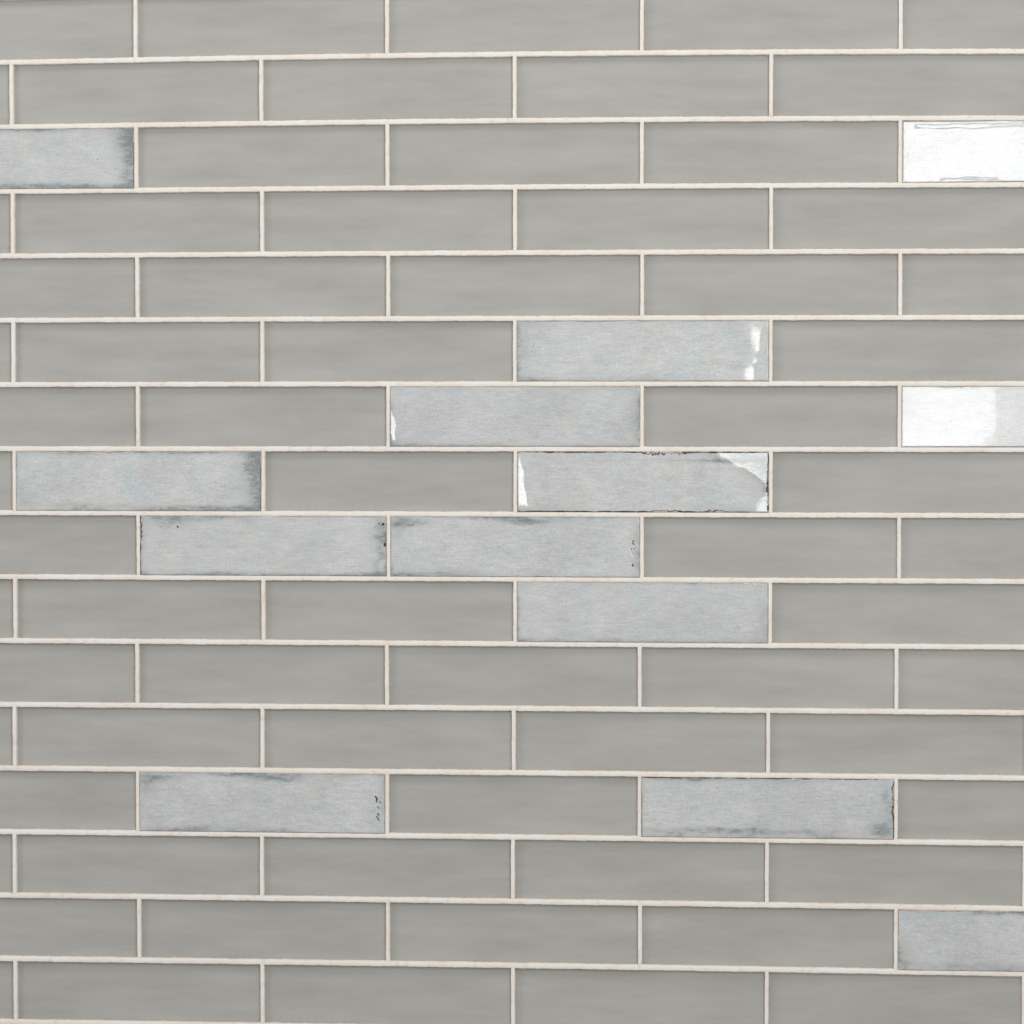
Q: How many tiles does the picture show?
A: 13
